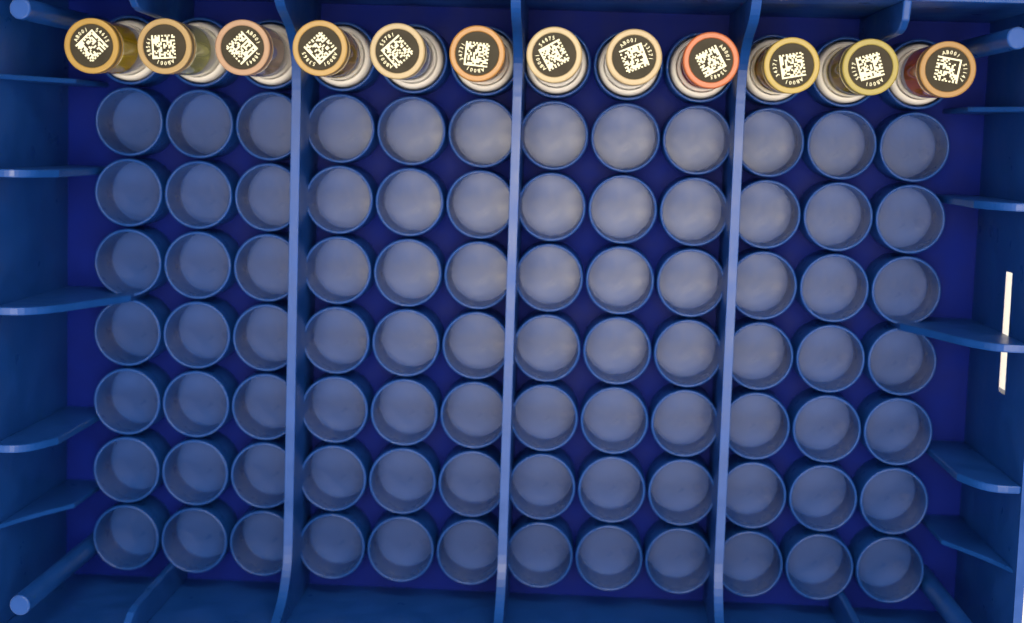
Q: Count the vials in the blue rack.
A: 12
